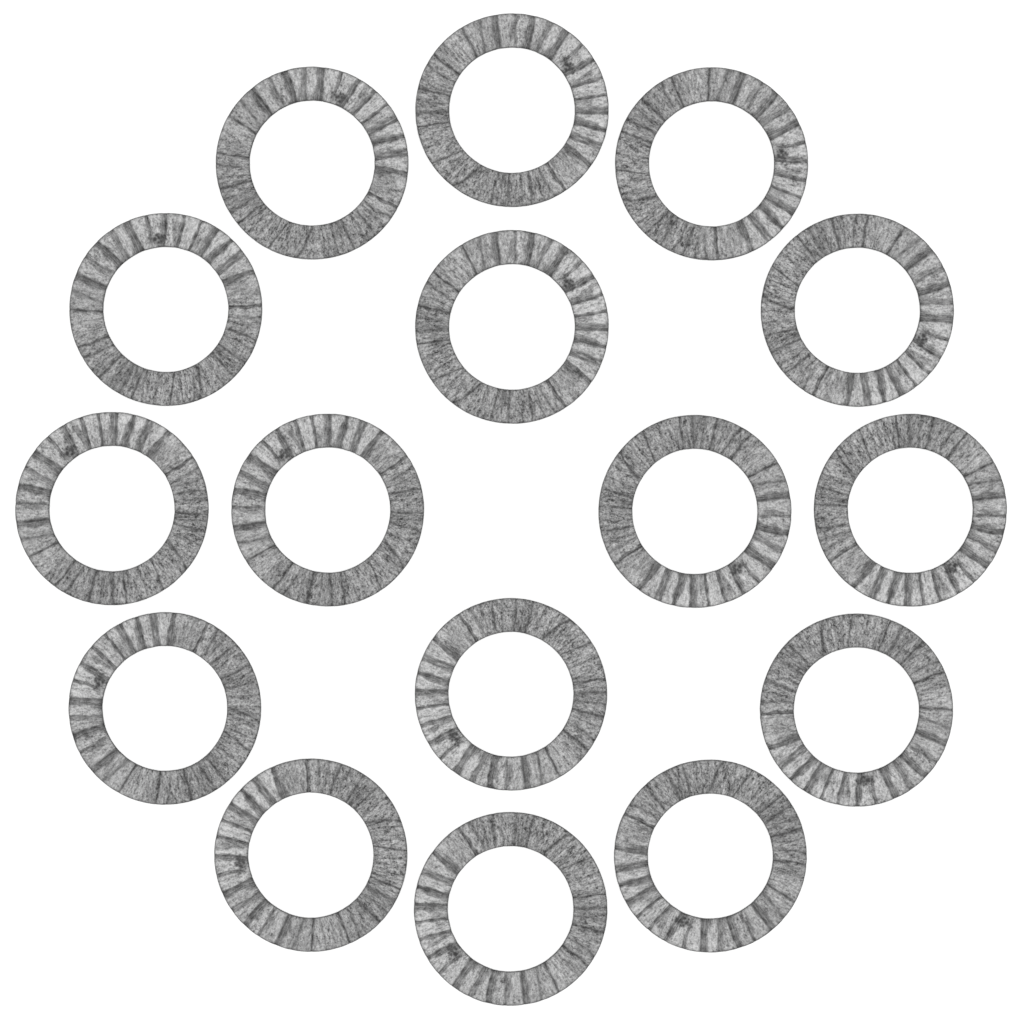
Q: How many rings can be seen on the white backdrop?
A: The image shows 16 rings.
